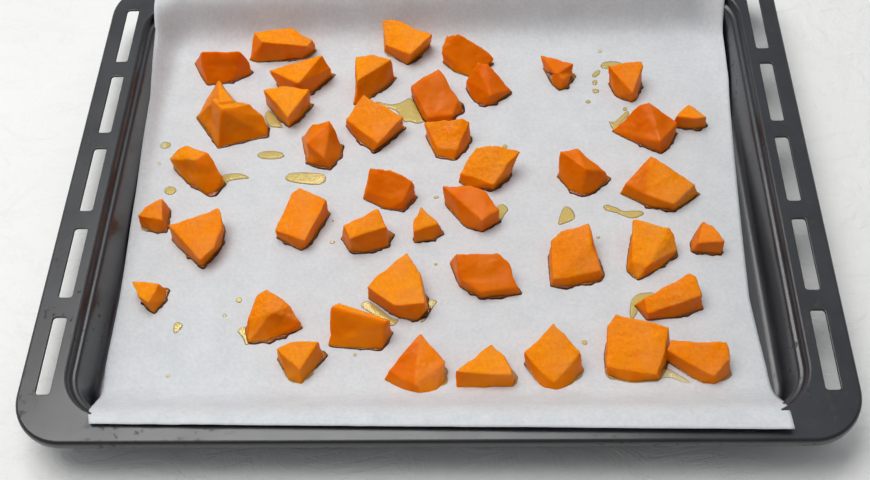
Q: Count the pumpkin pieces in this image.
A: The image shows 43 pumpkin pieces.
